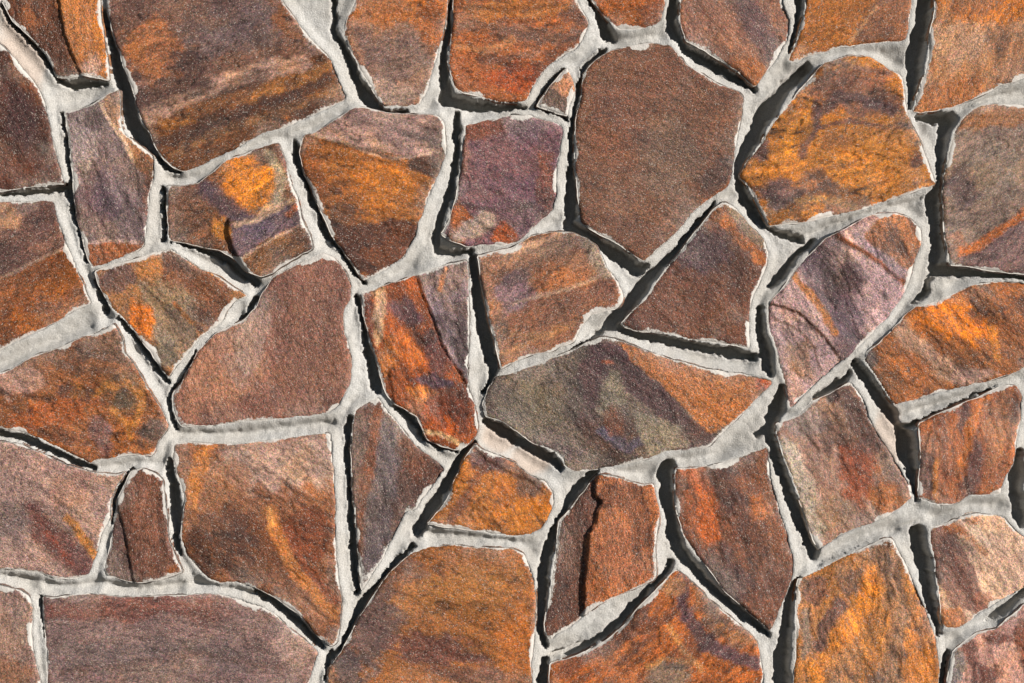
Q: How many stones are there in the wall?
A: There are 43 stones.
